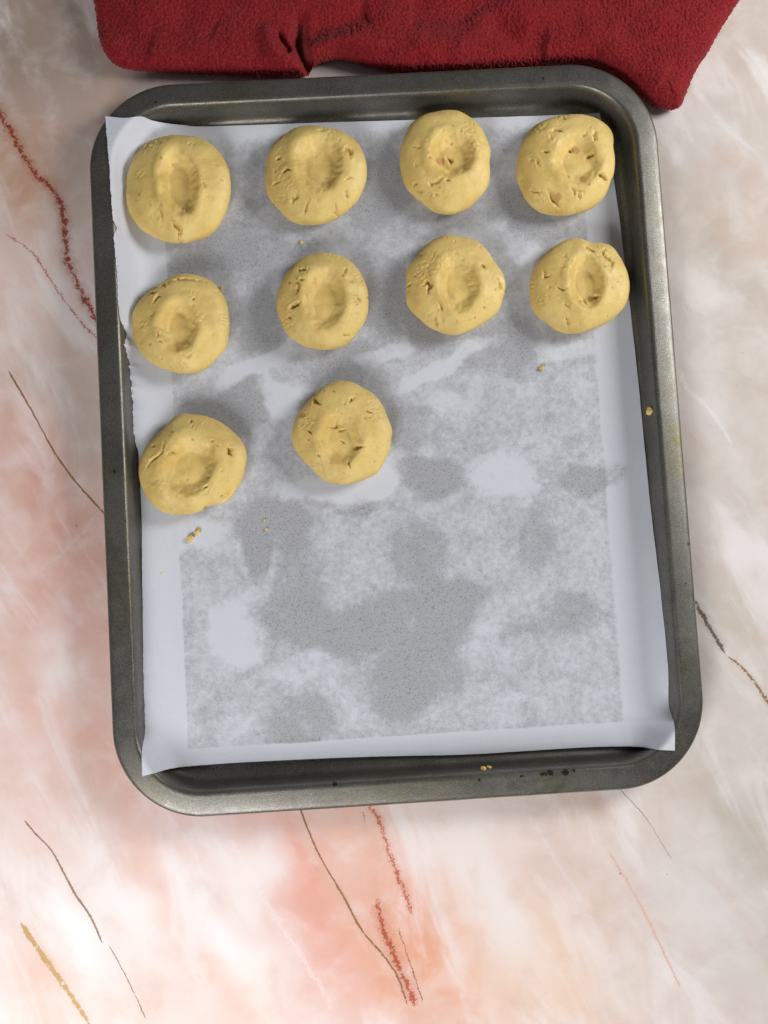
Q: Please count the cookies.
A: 10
